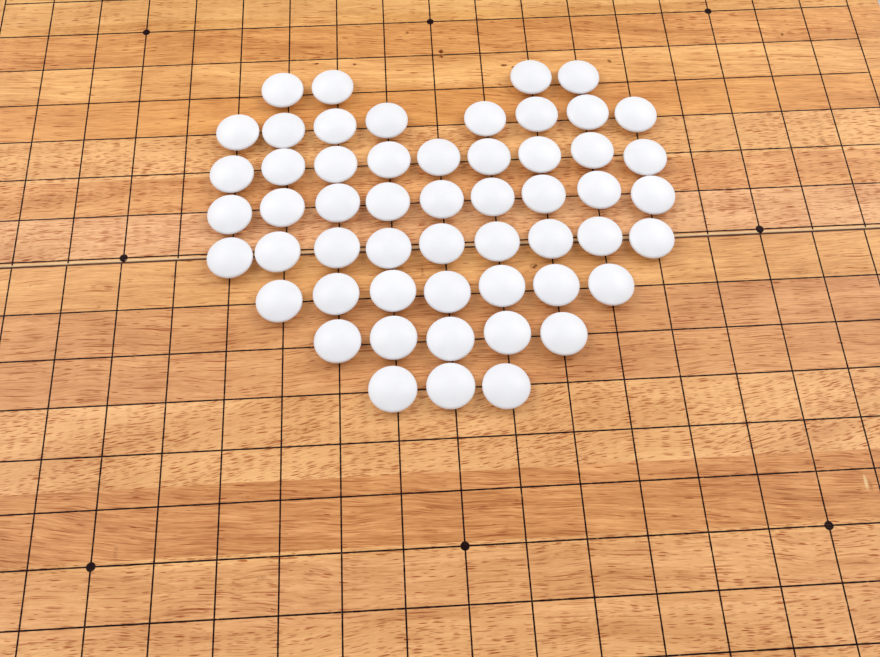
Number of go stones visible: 54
